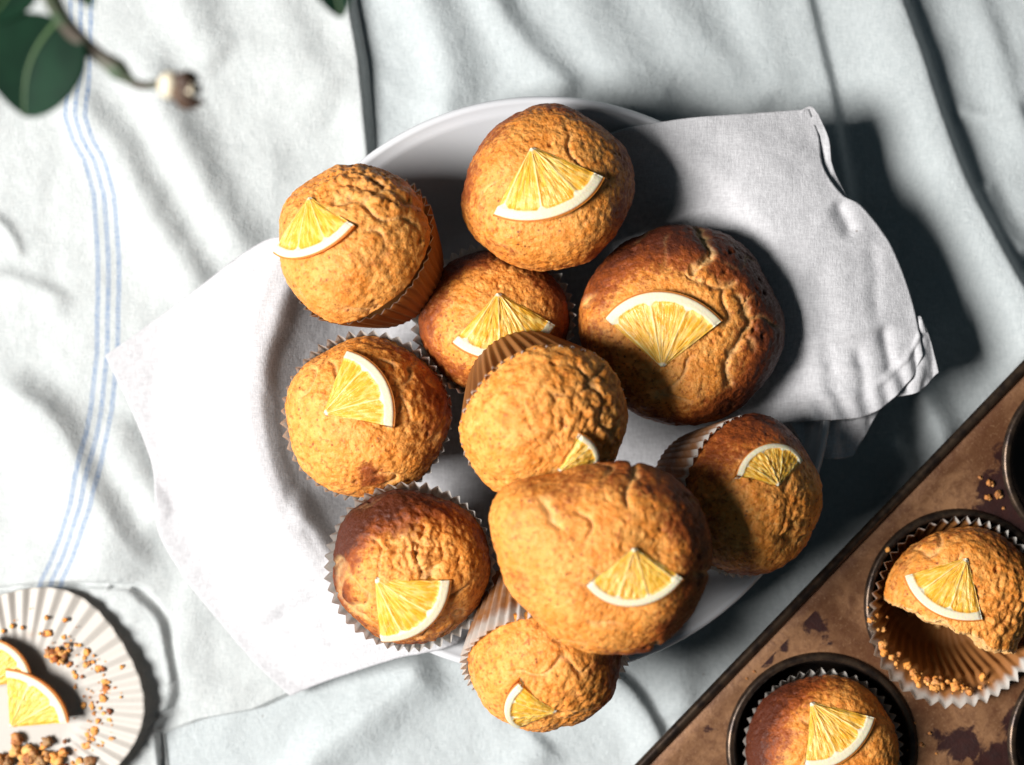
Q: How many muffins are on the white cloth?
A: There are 12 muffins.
